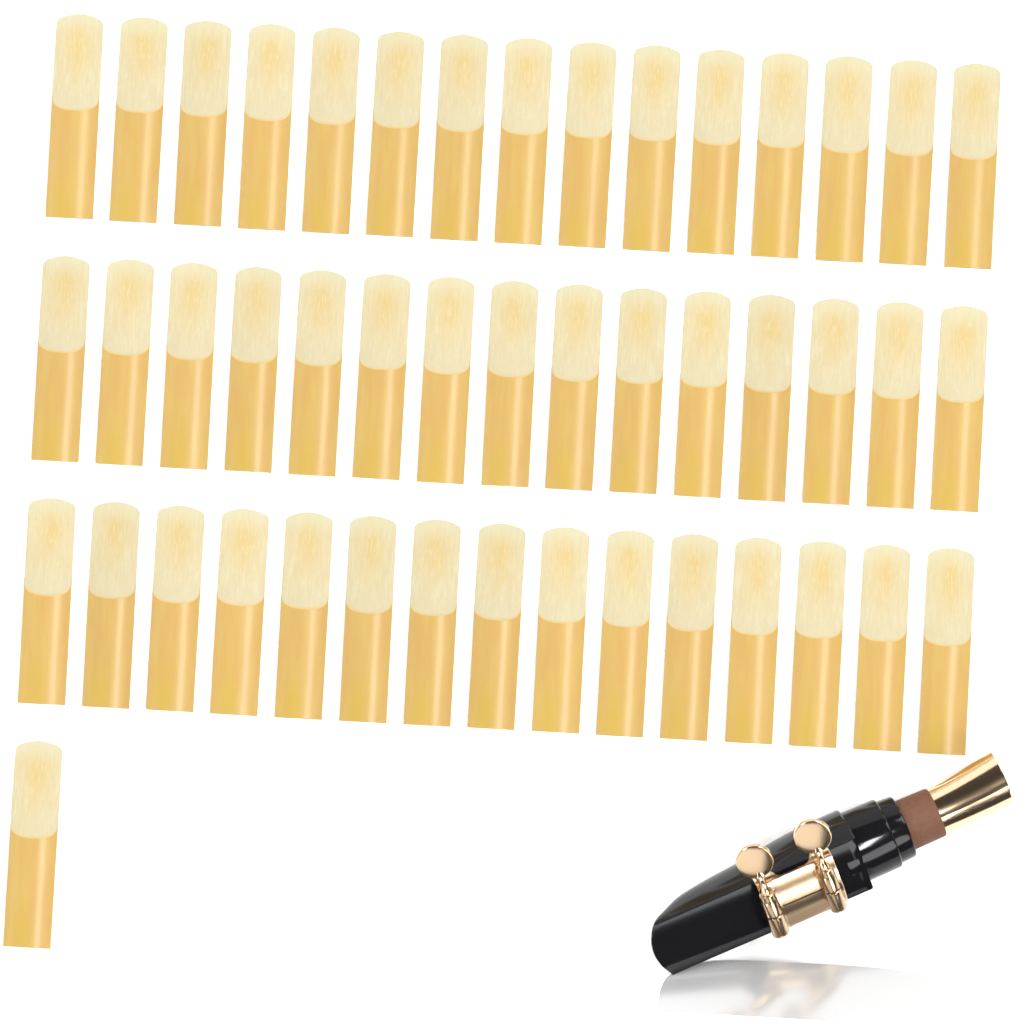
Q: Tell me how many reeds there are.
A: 46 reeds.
